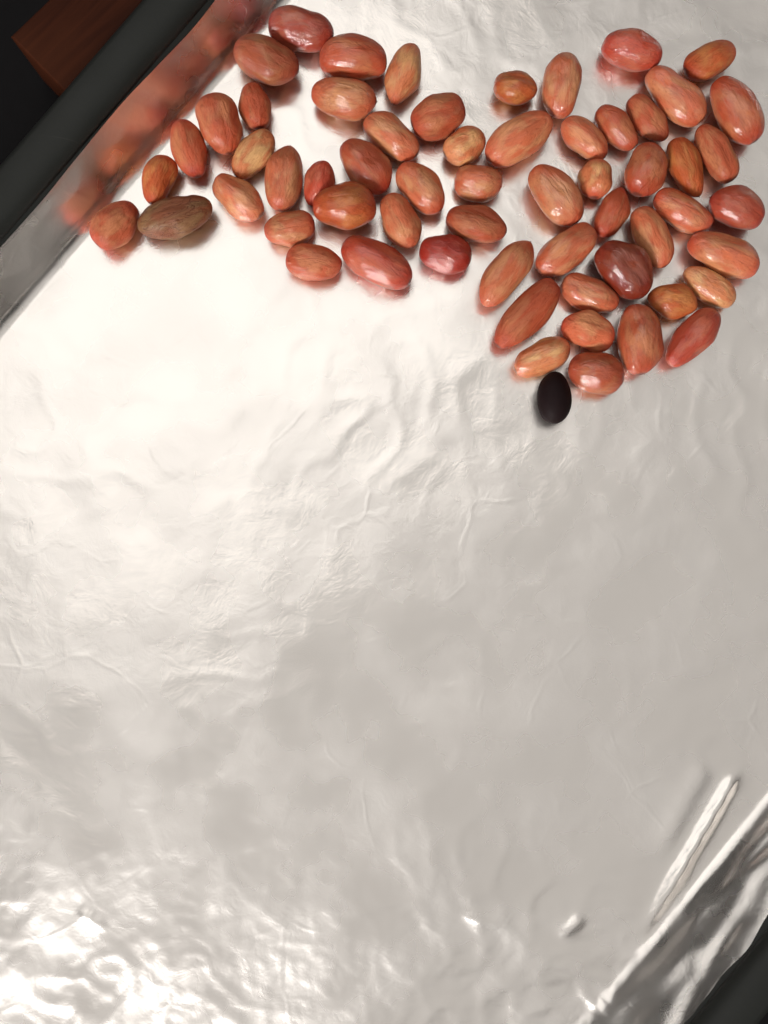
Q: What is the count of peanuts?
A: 60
